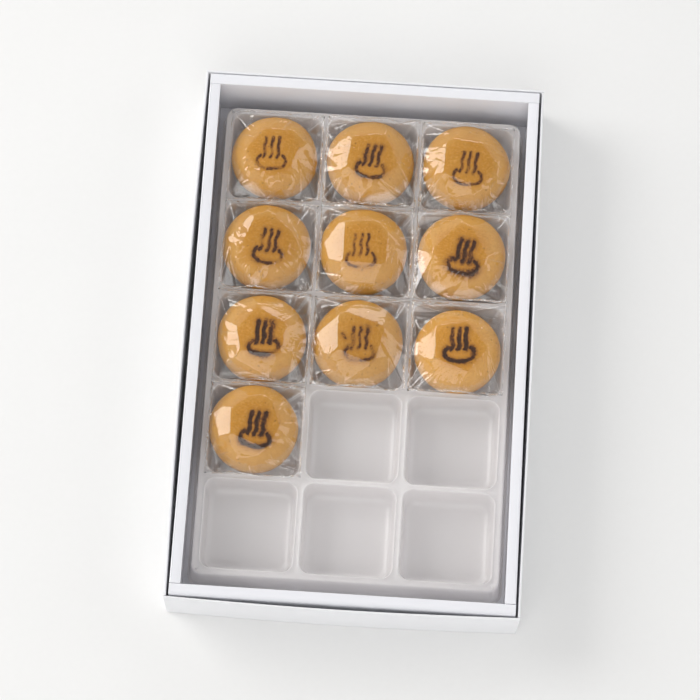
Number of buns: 10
